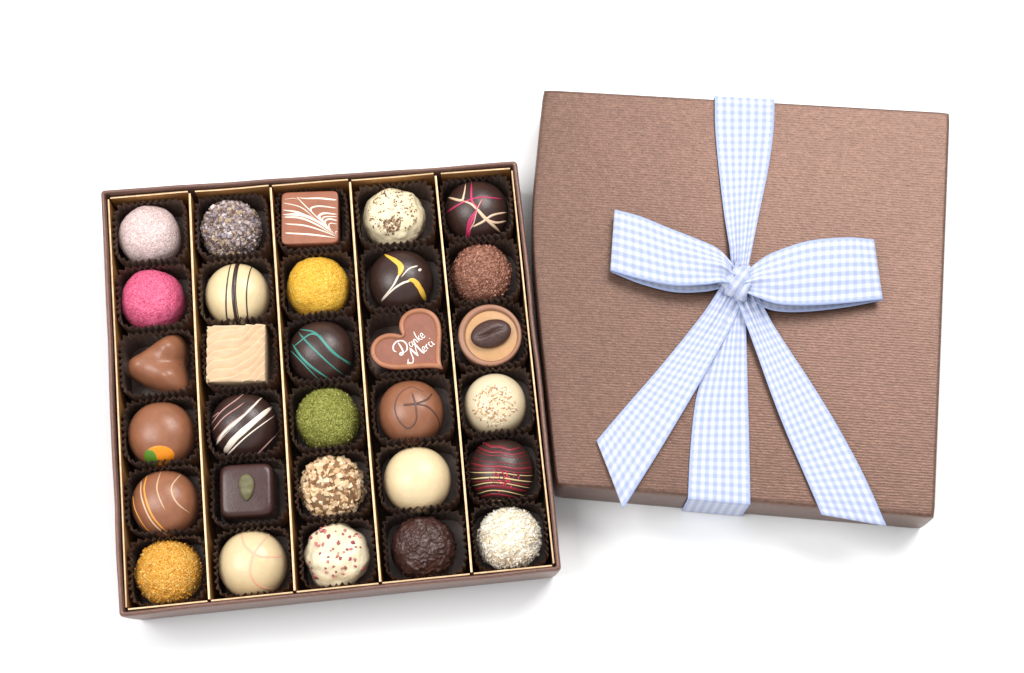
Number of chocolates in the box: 30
